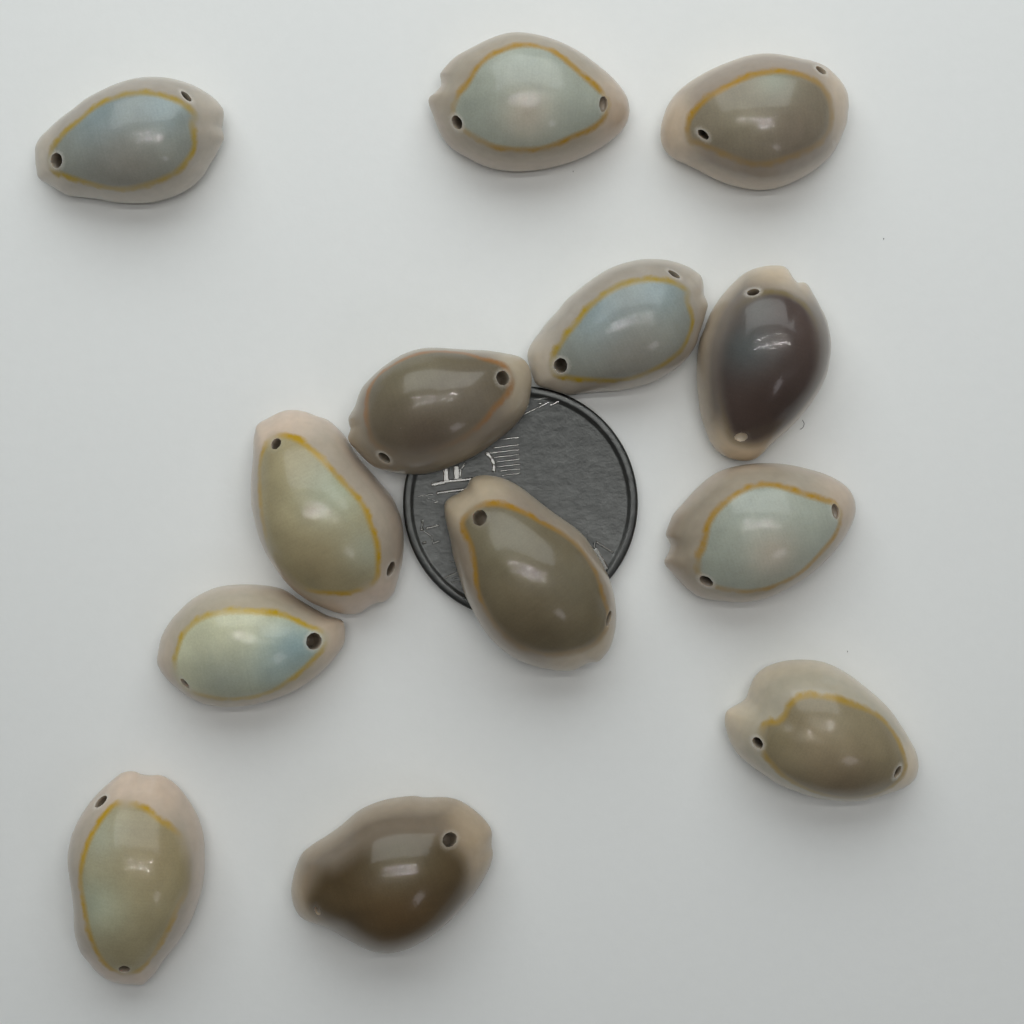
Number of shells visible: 13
